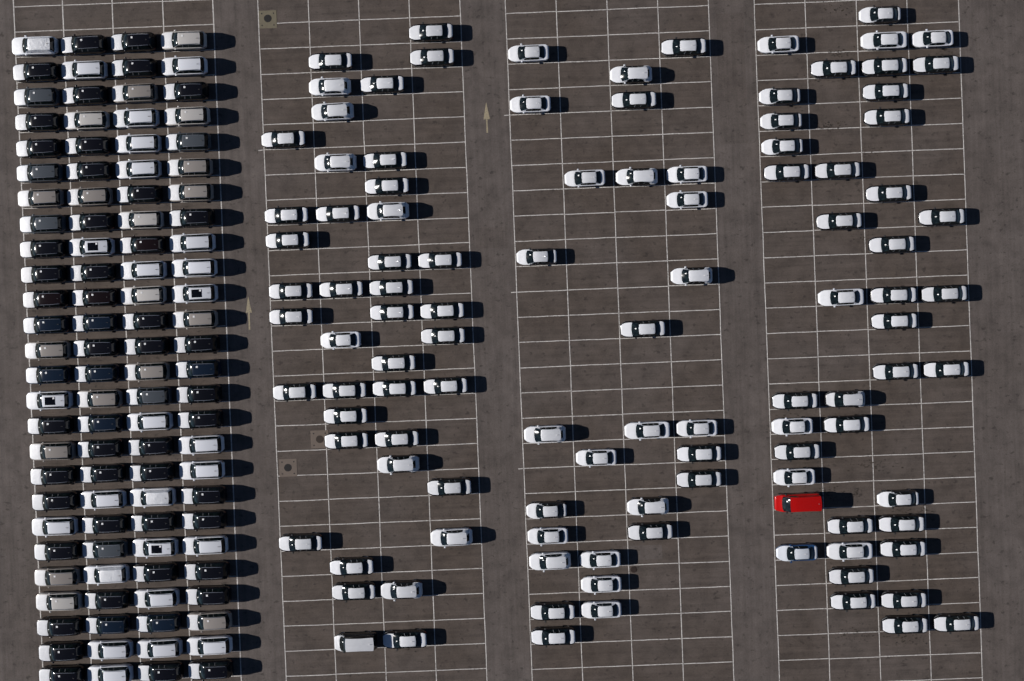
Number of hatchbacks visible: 14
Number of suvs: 104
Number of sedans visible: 95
